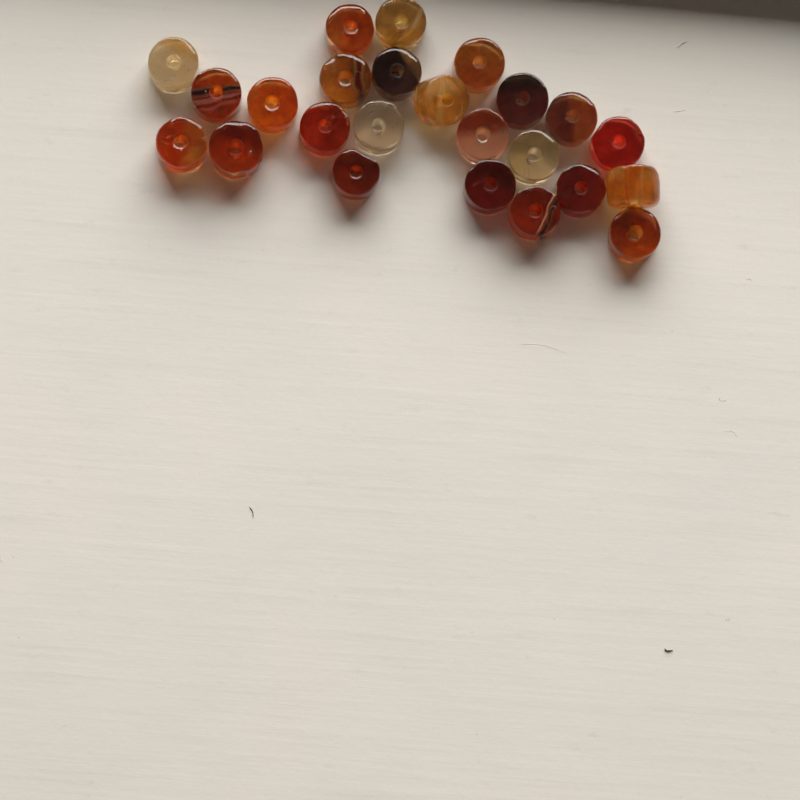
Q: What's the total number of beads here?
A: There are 24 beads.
